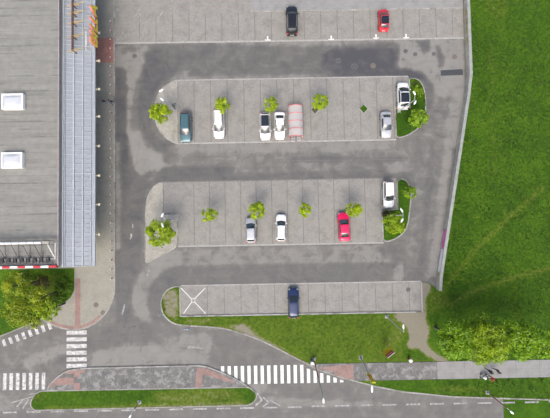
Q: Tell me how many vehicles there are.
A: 13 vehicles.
